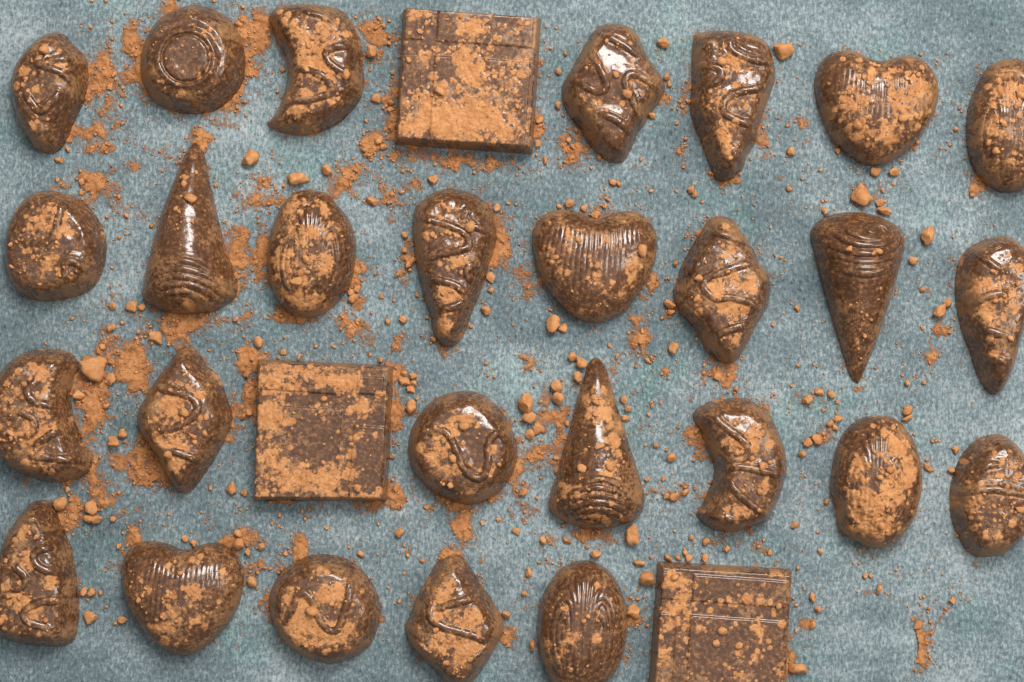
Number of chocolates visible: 30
